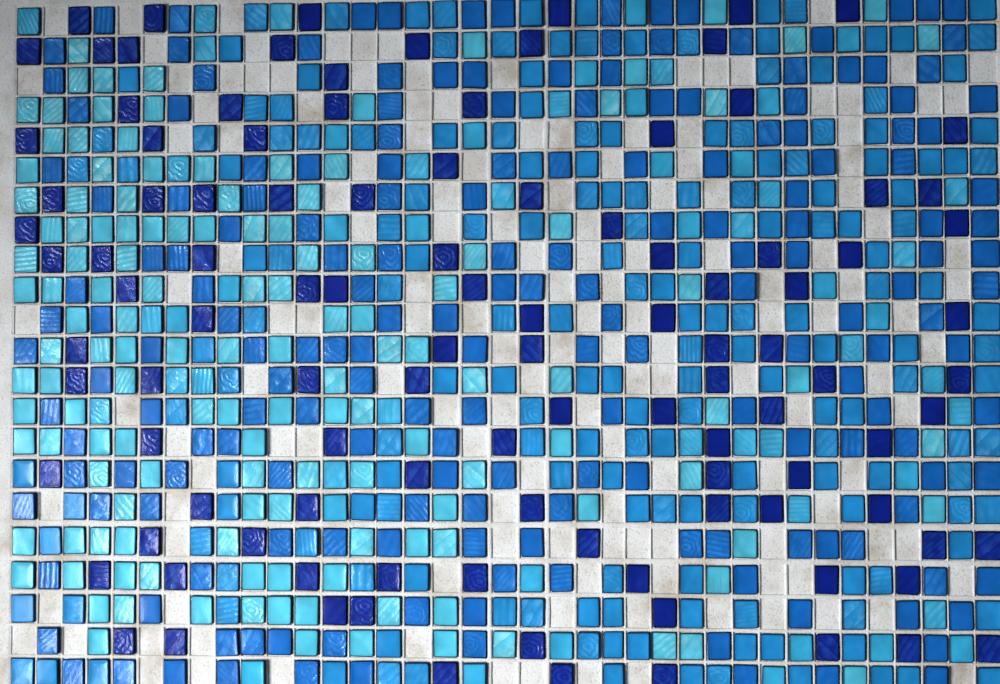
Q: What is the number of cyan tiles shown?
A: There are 53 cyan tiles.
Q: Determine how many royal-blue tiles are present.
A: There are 188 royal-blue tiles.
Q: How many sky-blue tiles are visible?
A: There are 181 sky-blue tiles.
